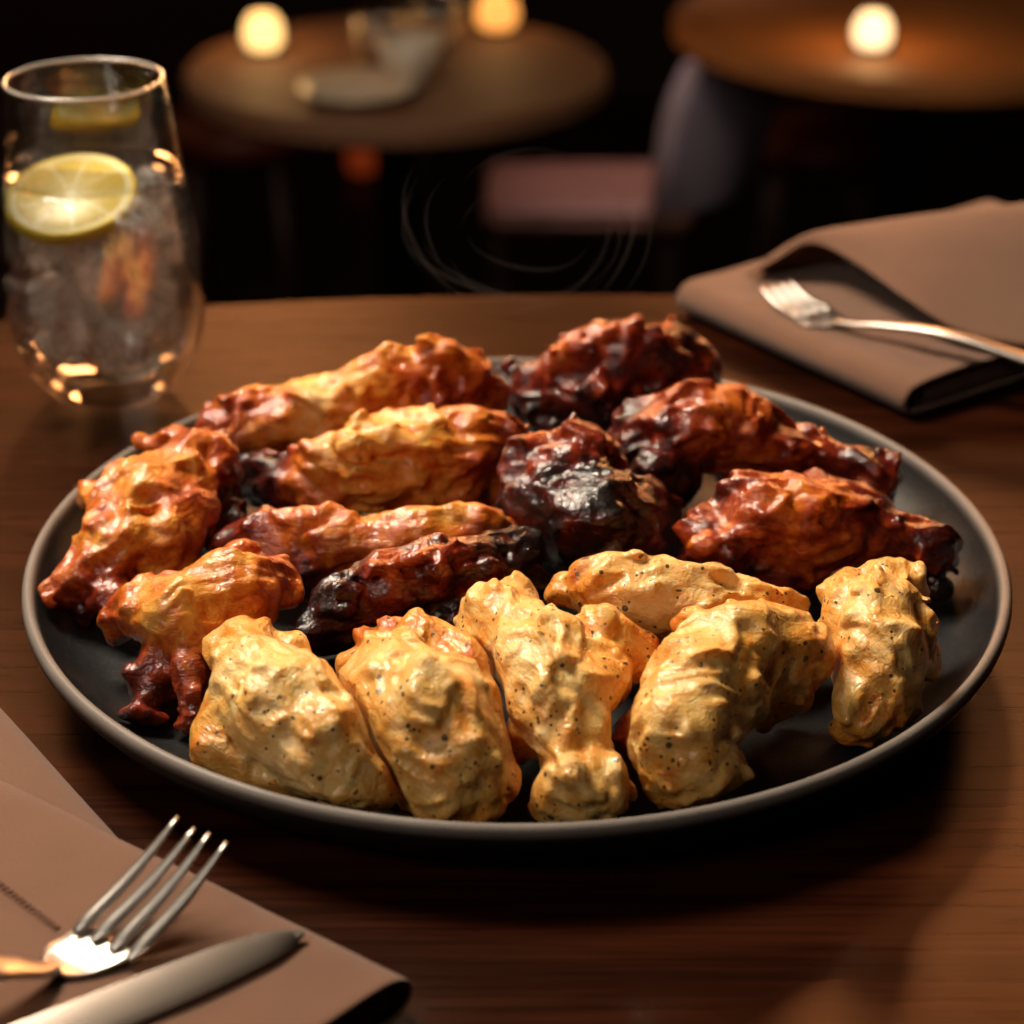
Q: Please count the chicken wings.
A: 16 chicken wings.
